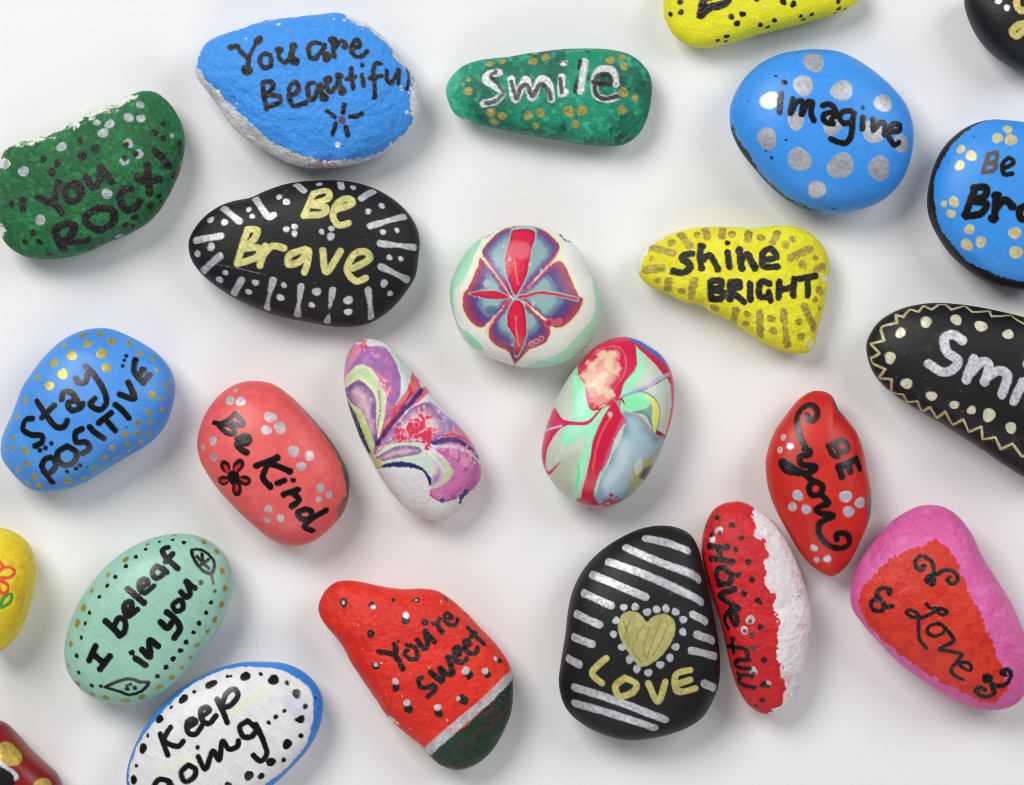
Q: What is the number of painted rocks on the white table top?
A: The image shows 24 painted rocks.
